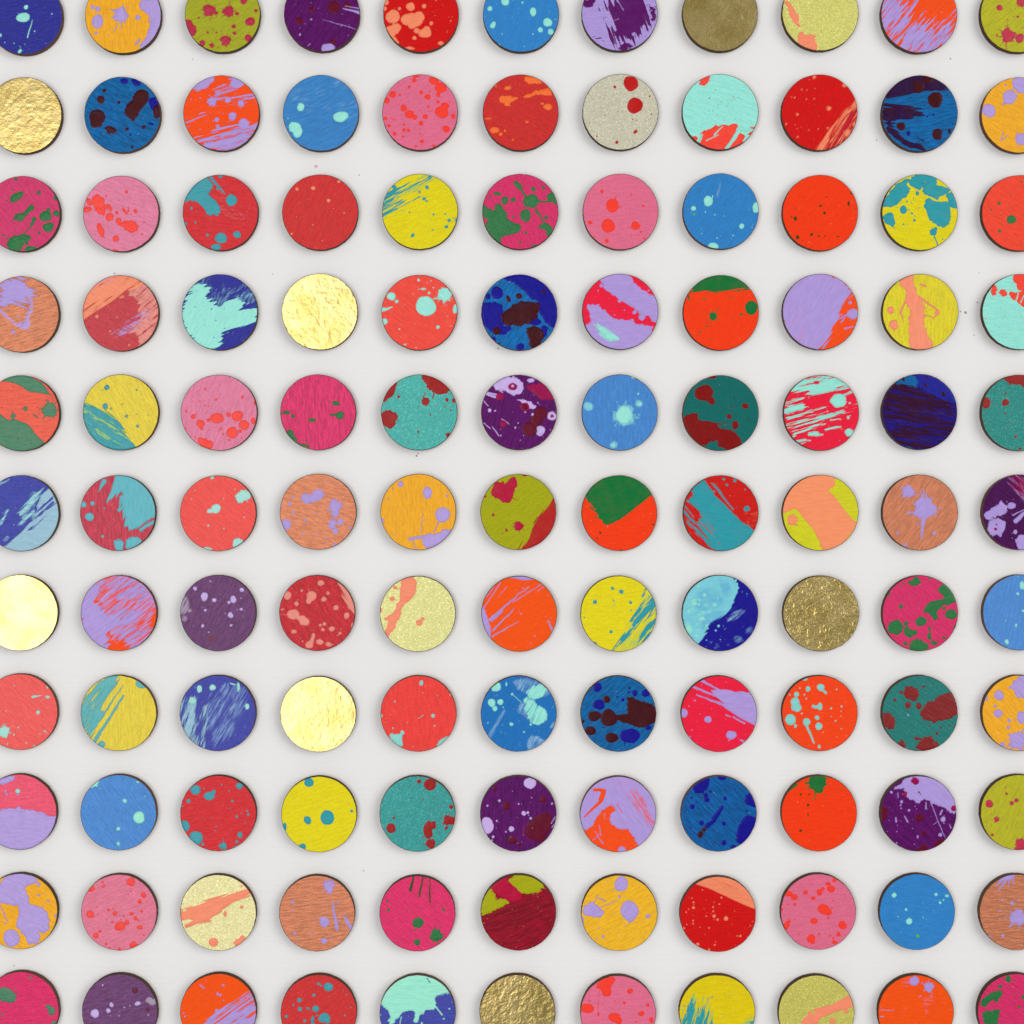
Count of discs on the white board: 121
